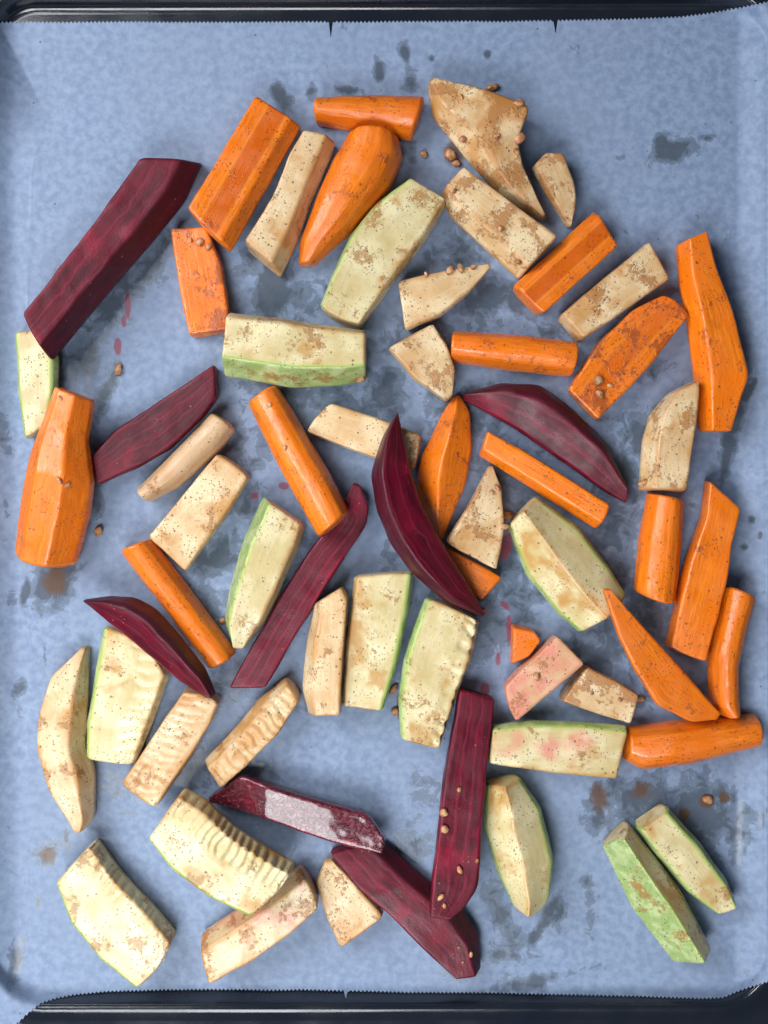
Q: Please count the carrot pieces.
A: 20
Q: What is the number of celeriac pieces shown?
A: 20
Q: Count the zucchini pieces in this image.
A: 14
